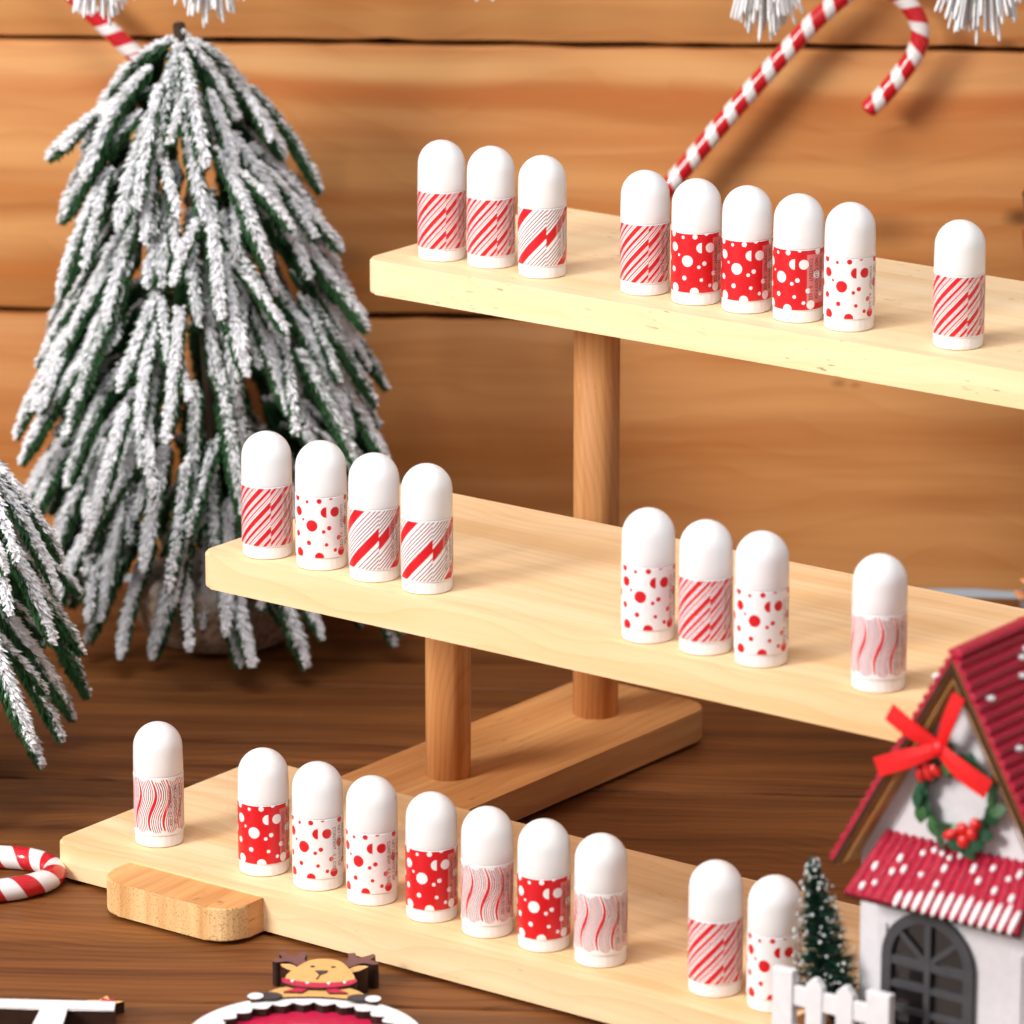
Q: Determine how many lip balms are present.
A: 27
